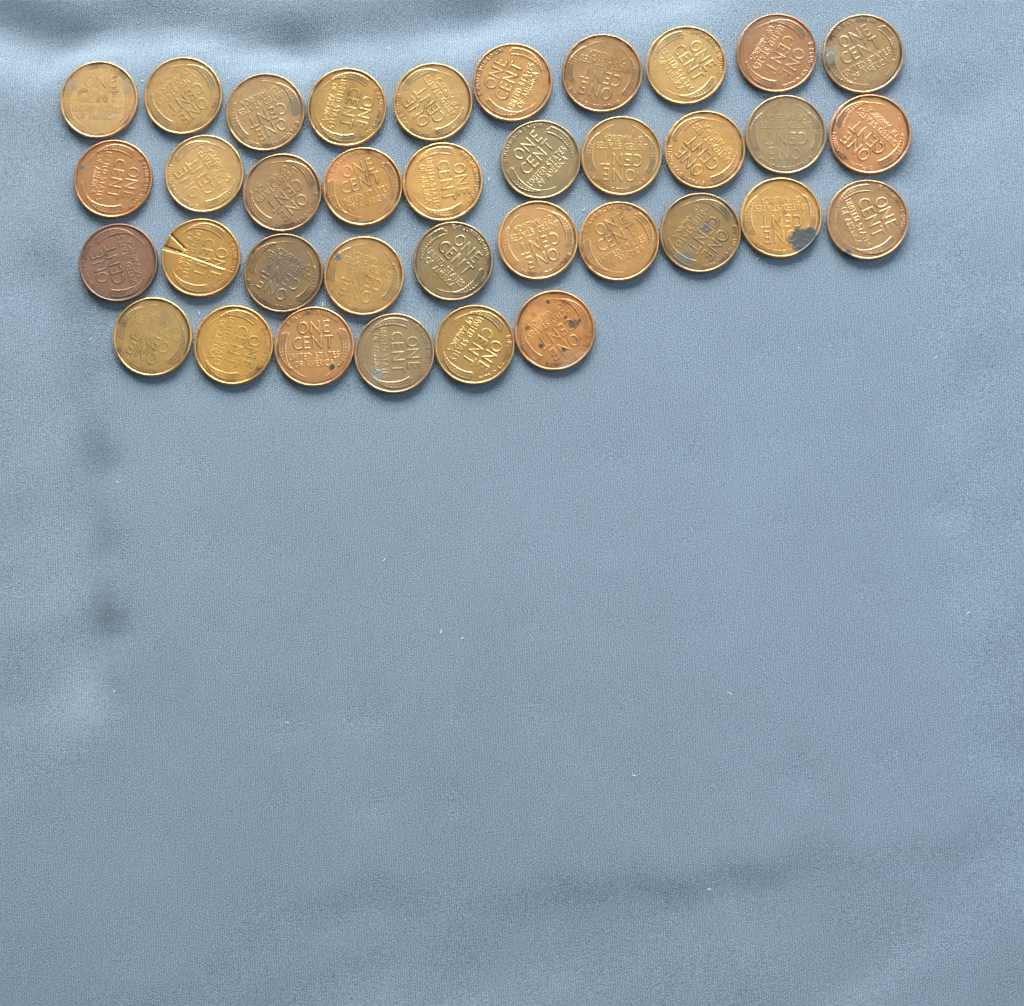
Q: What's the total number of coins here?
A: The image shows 36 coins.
